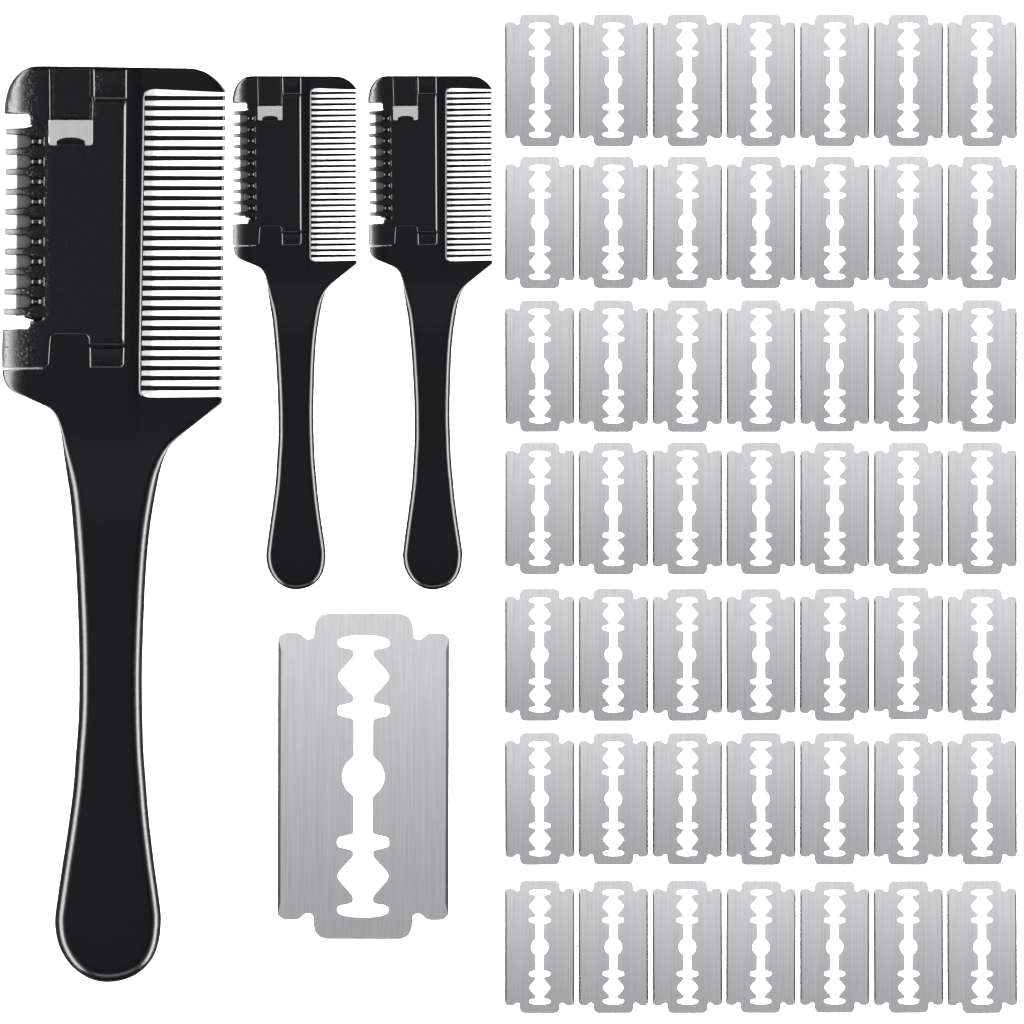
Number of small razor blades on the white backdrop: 49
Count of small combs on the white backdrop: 2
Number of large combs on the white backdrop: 1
